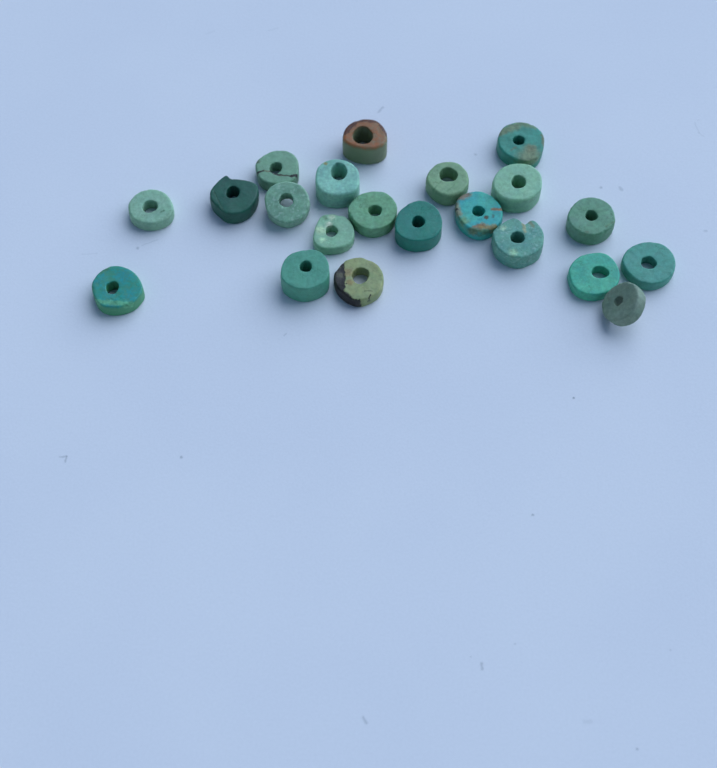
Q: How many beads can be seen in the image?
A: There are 21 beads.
